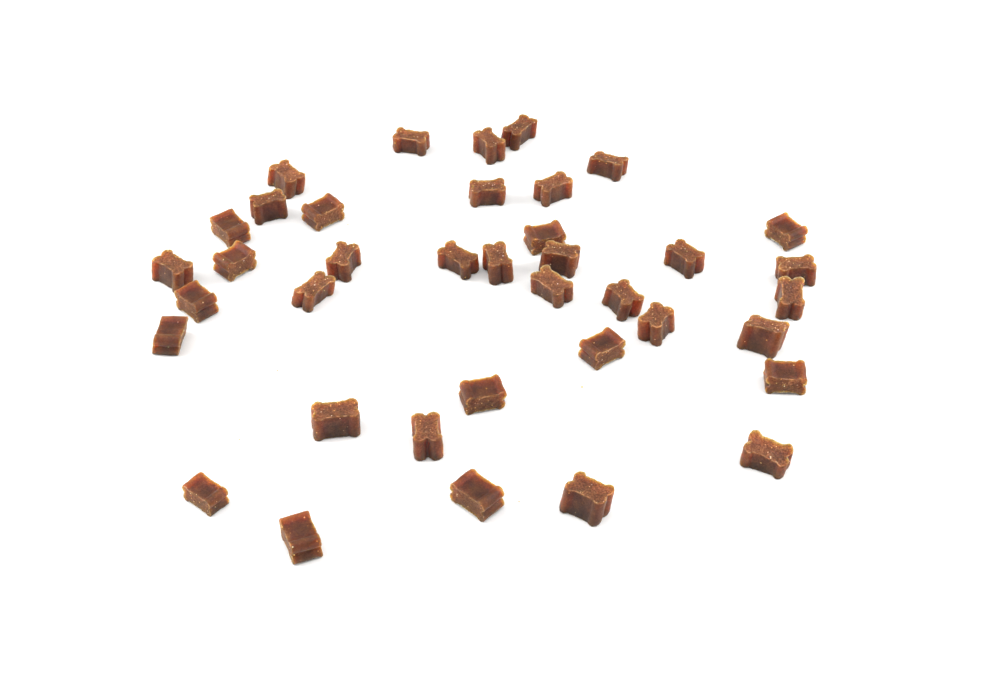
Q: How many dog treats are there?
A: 38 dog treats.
